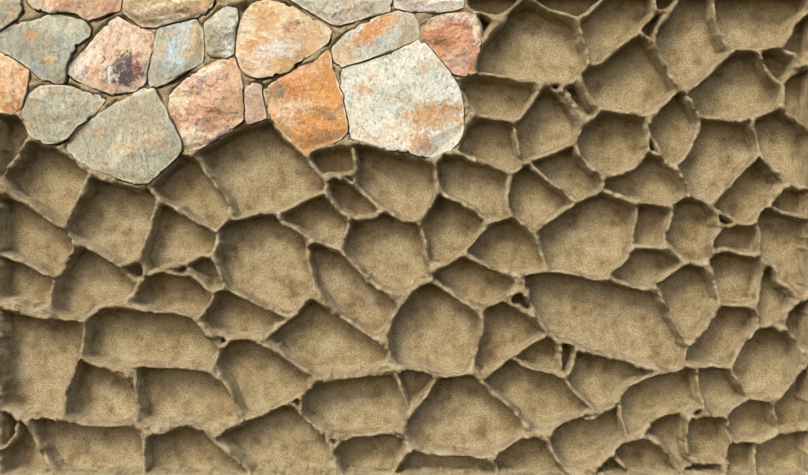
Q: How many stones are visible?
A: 19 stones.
